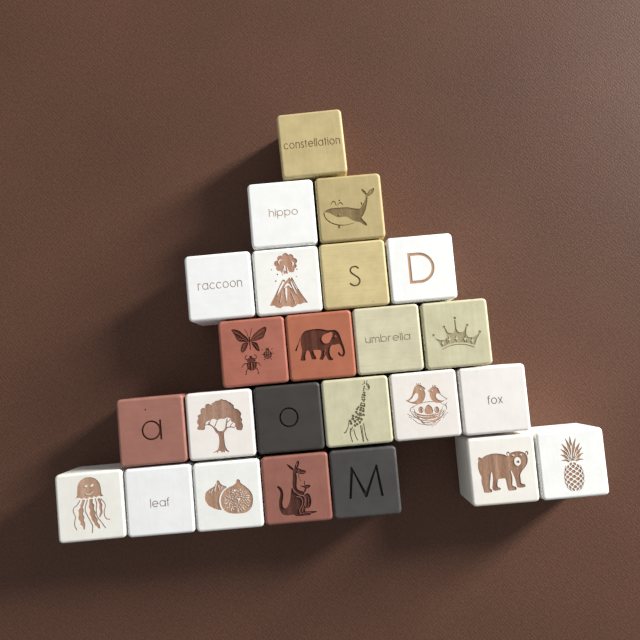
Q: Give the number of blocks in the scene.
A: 24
